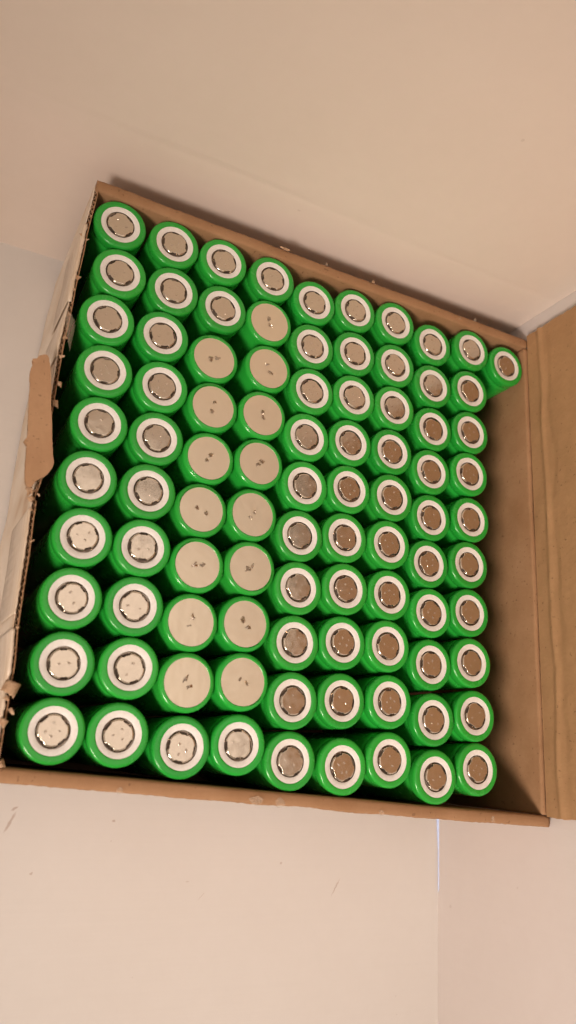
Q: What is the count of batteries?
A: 91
